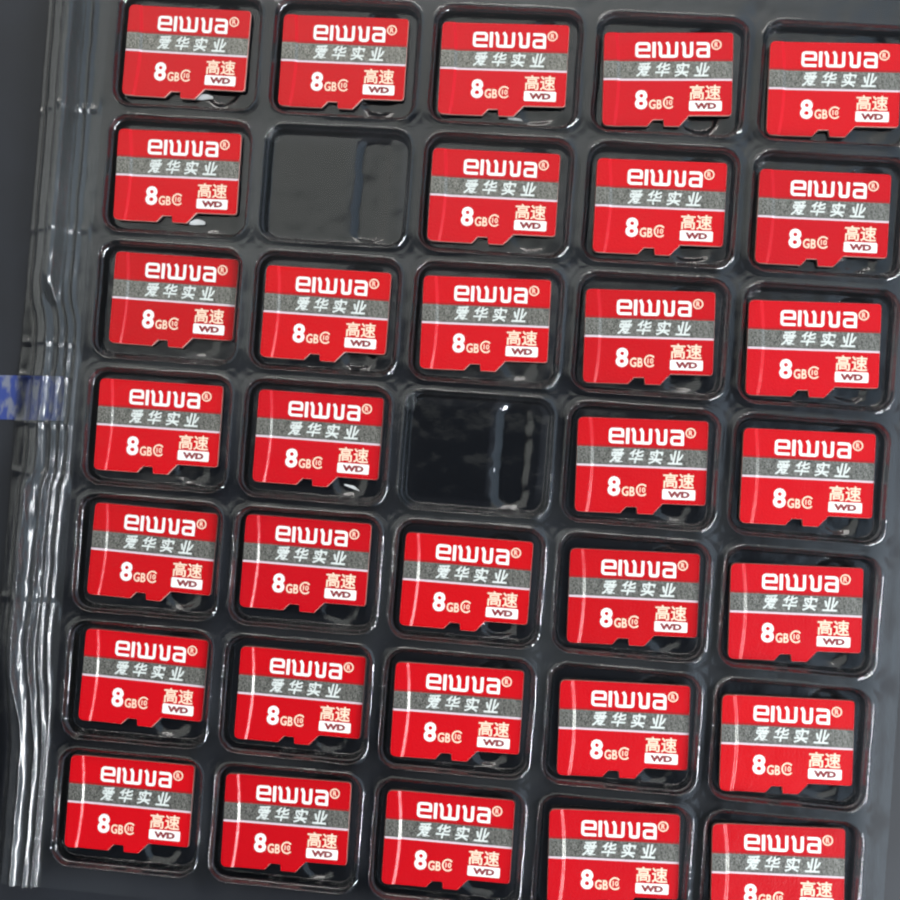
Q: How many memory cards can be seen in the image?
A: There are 33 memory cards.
